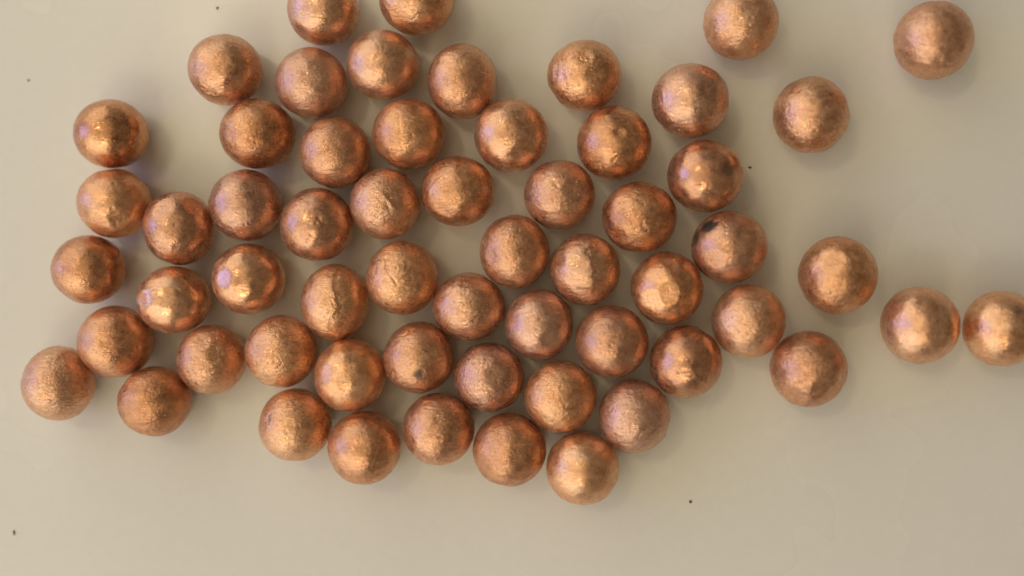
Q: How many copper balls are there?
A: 59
